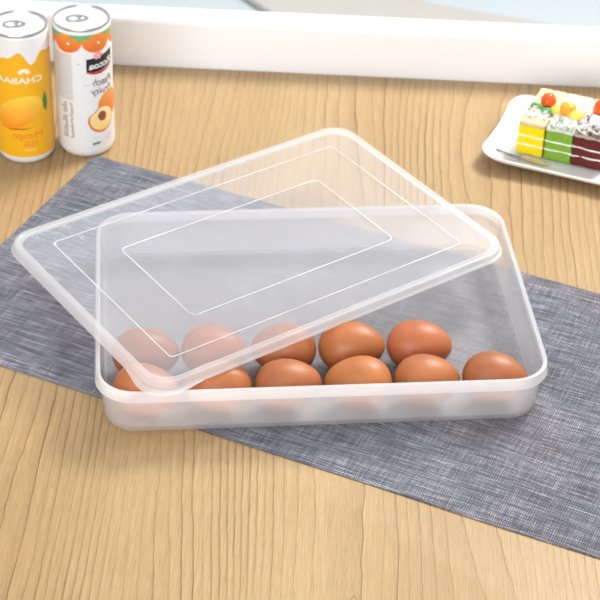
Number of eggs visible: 11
